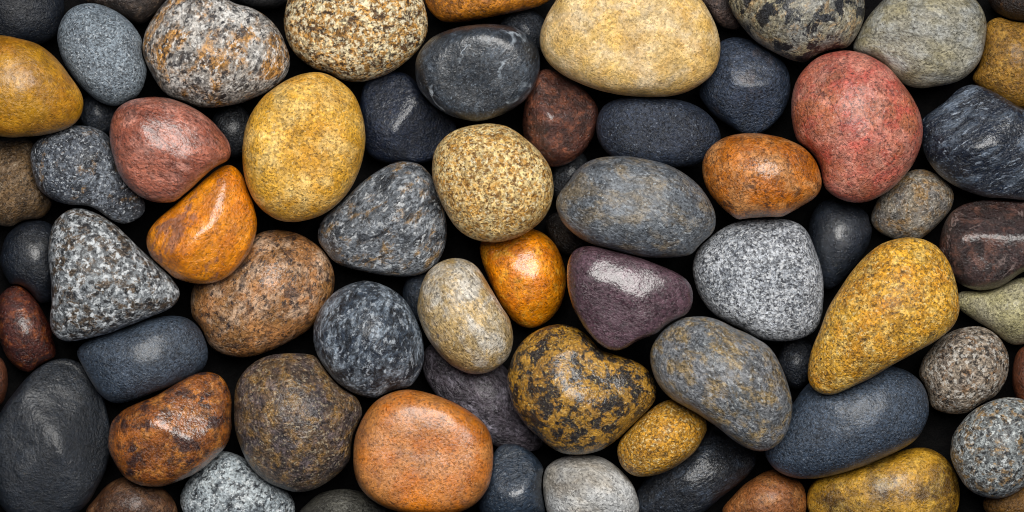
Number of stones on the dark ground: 74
